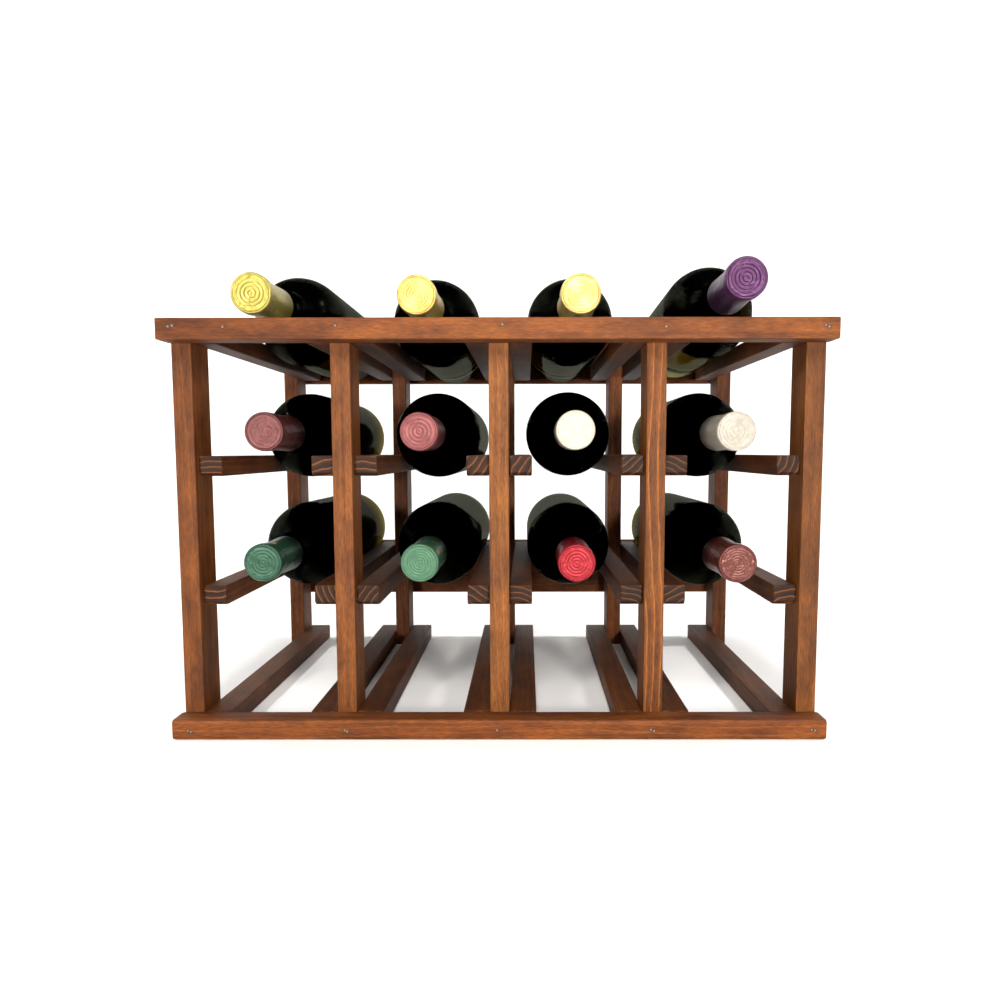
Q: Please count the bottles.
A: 12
